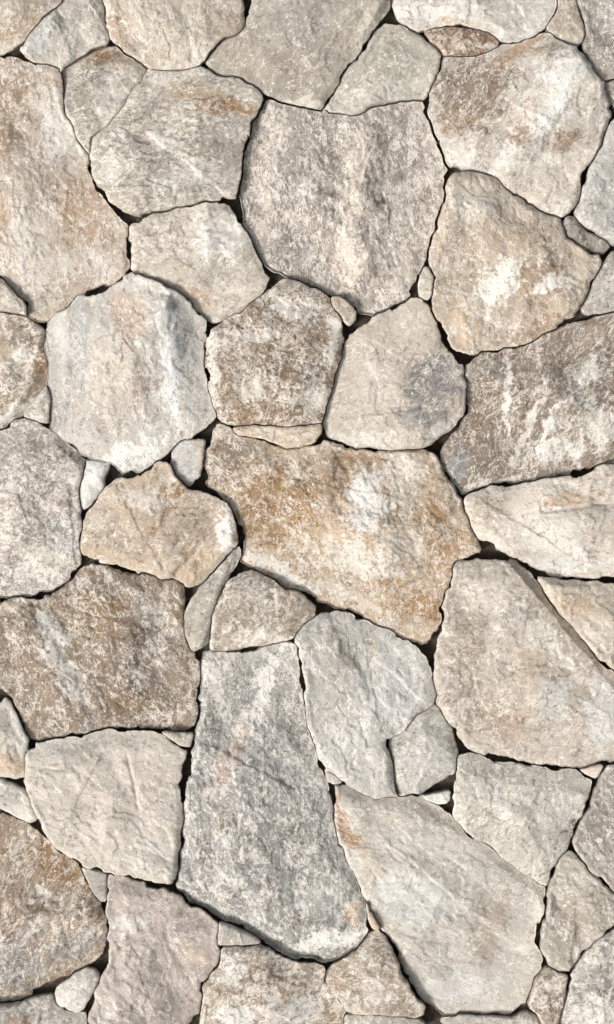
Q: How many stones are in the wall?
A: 68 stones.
